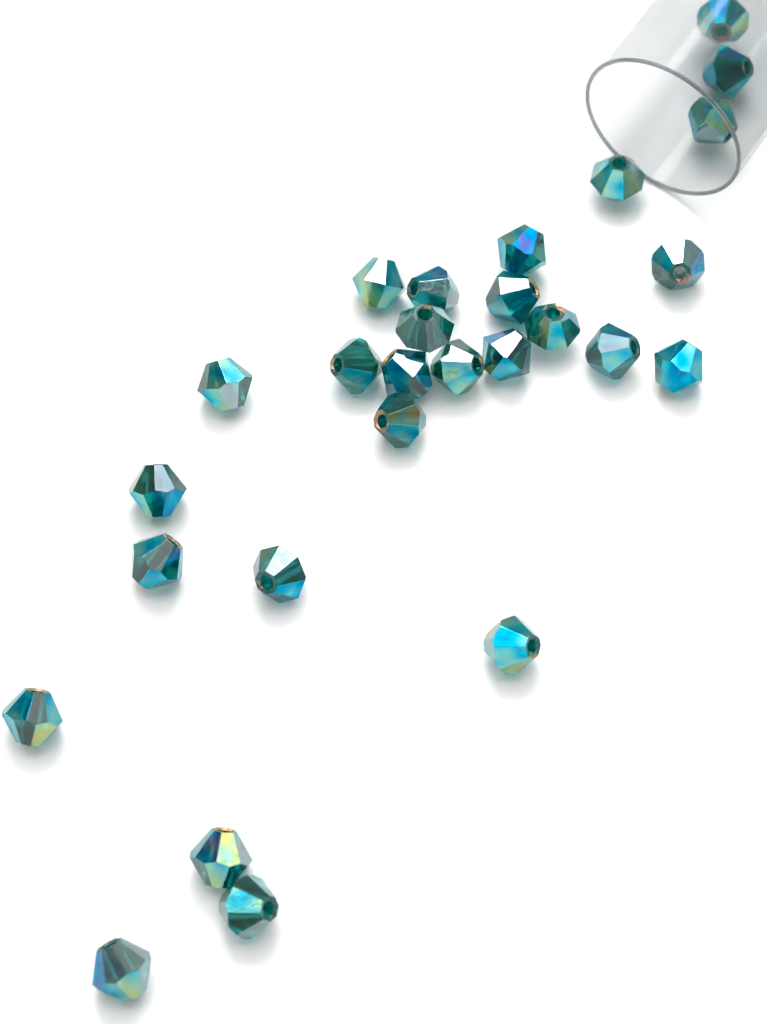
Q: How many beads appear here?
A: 27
